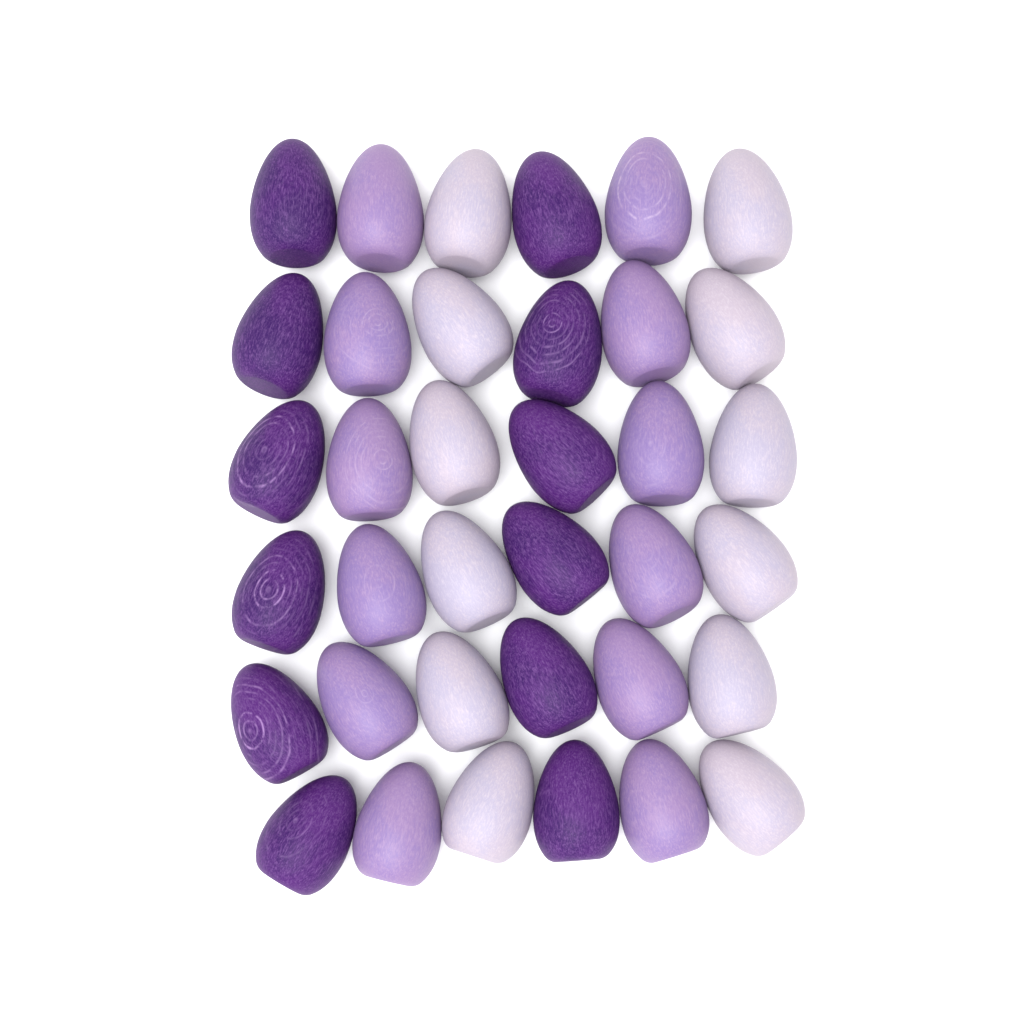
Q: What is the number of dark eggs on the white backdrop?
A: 12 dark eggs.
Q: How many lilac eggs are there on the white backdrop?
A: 12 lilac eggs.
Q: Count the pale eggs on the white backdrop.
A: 12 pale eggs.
